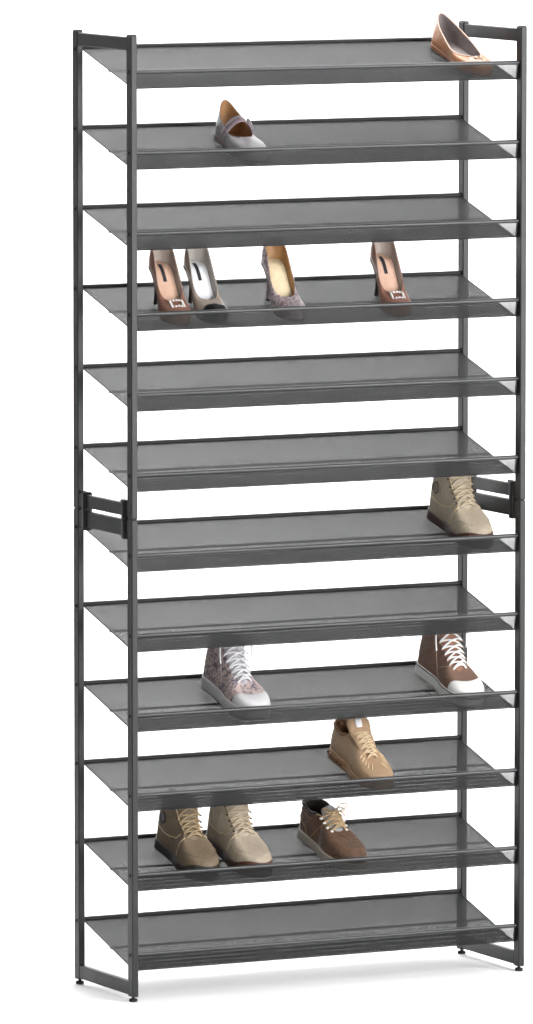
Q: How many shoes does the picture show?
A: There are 13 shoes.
